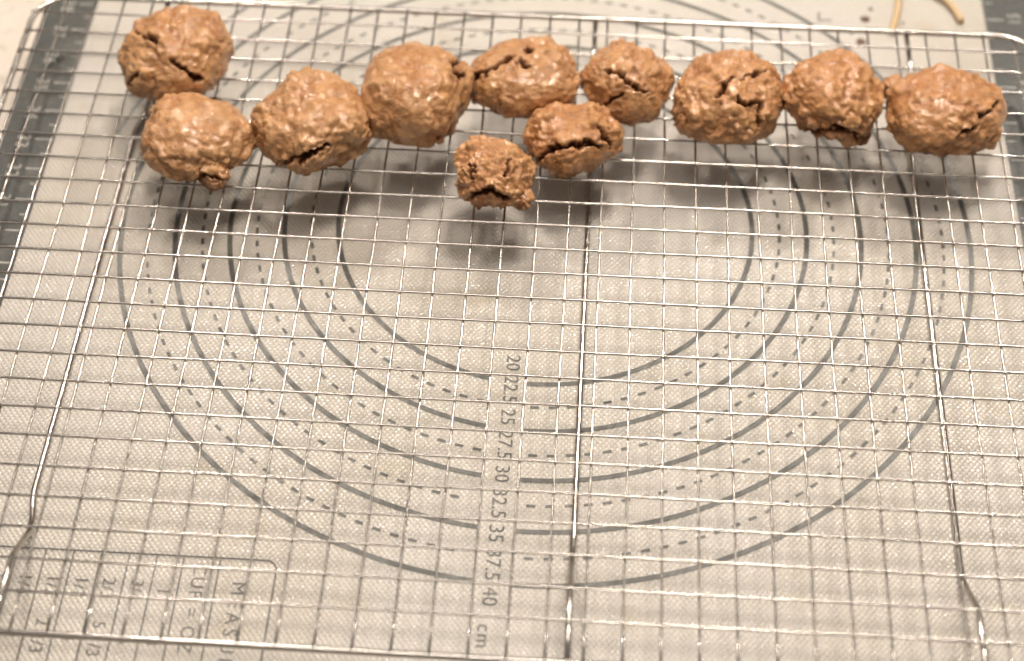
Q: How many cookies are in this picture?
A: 11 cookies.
